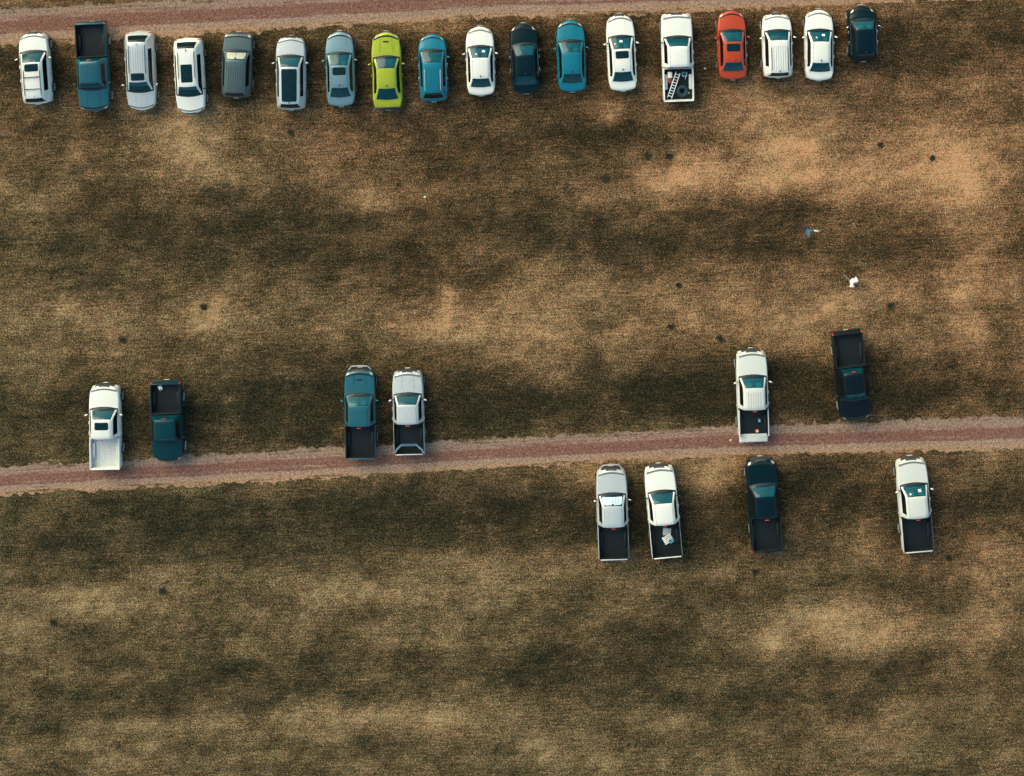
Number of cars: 16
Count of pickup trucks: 12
